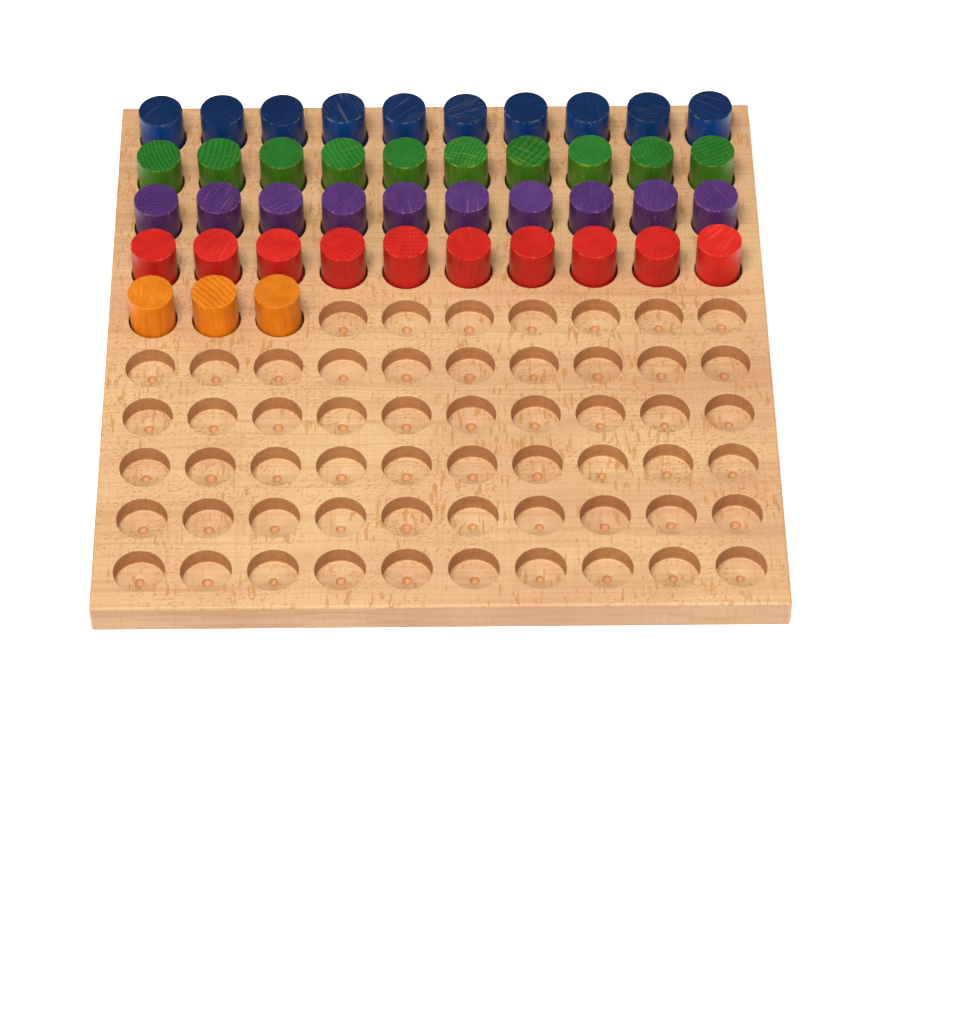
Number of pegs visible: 43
